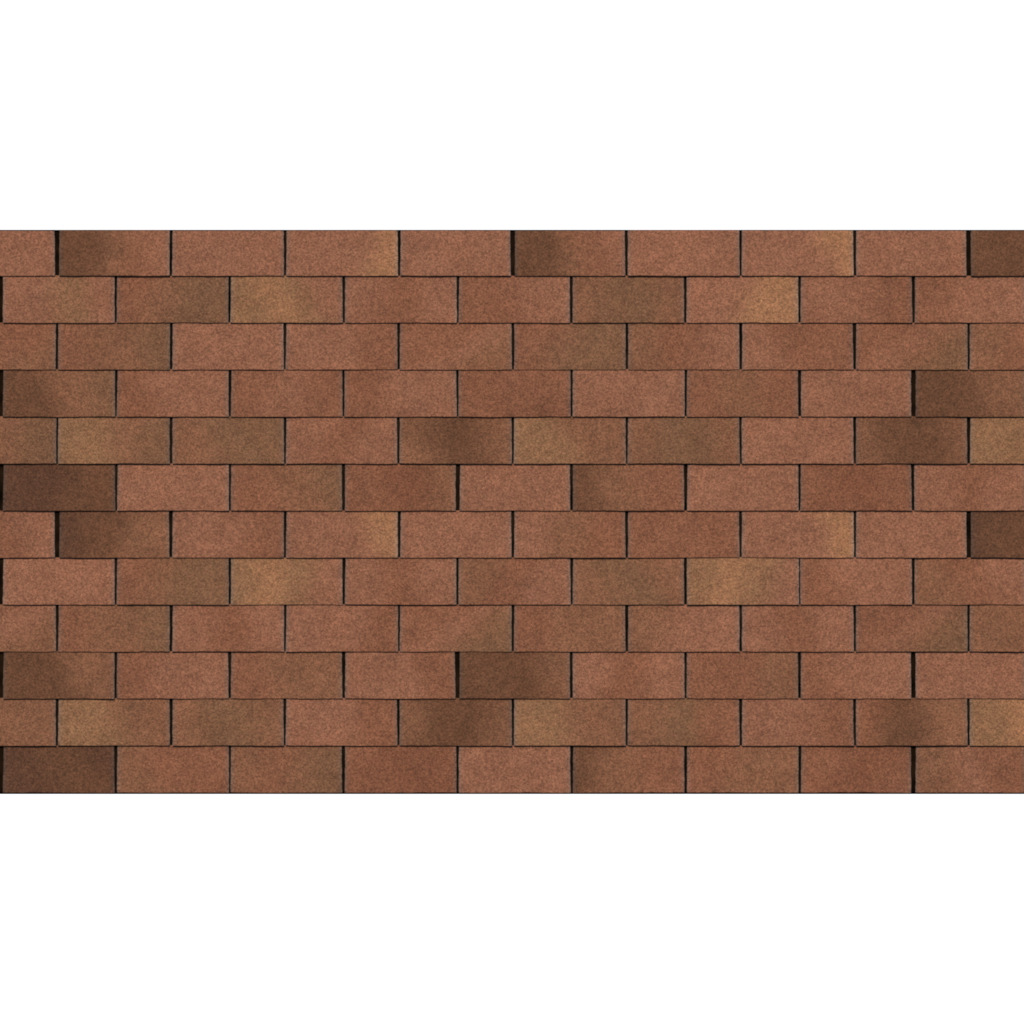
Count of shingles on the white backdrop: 114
